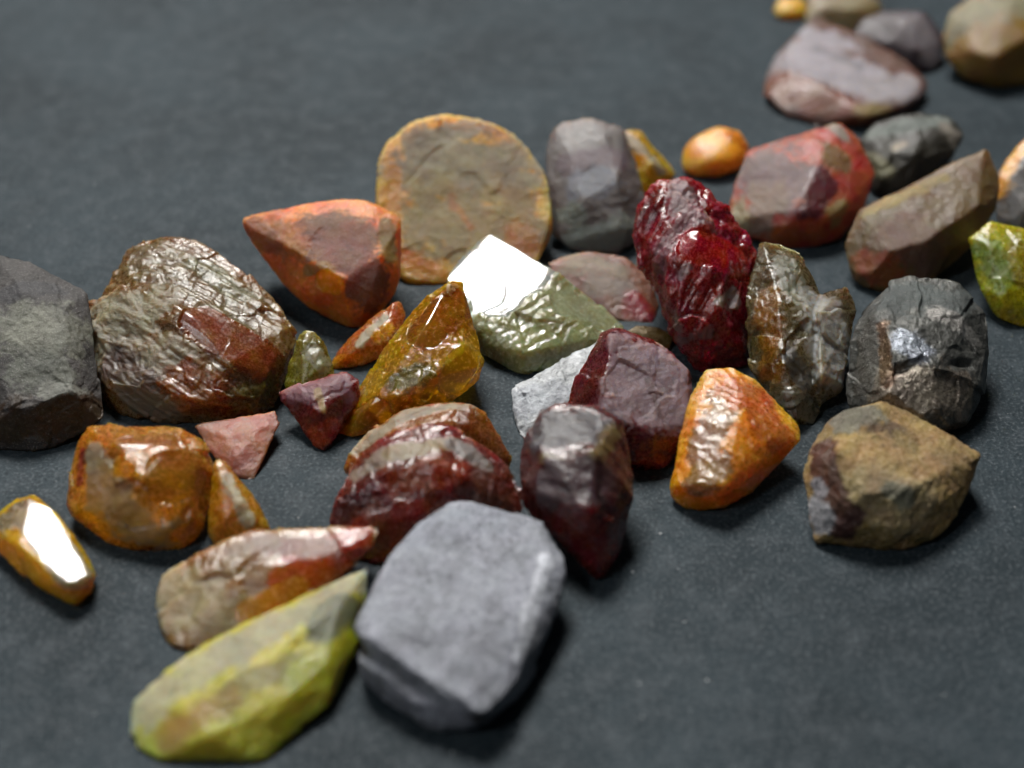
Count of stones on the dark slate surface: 41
